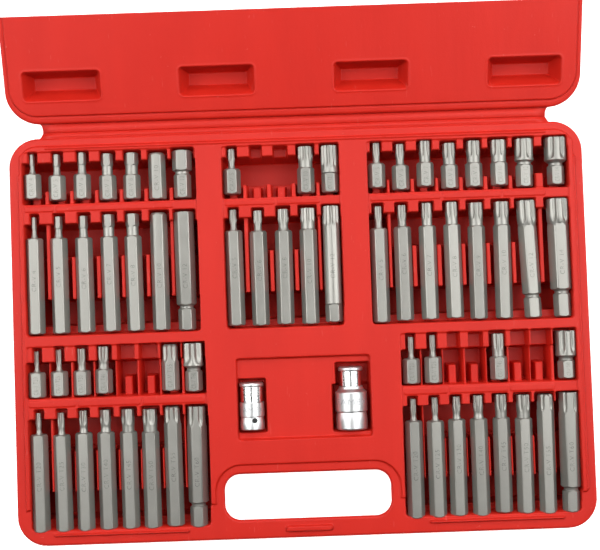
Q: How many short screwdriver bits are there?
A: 28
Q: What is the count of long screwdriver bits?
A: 36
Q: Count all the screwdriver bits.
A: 64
